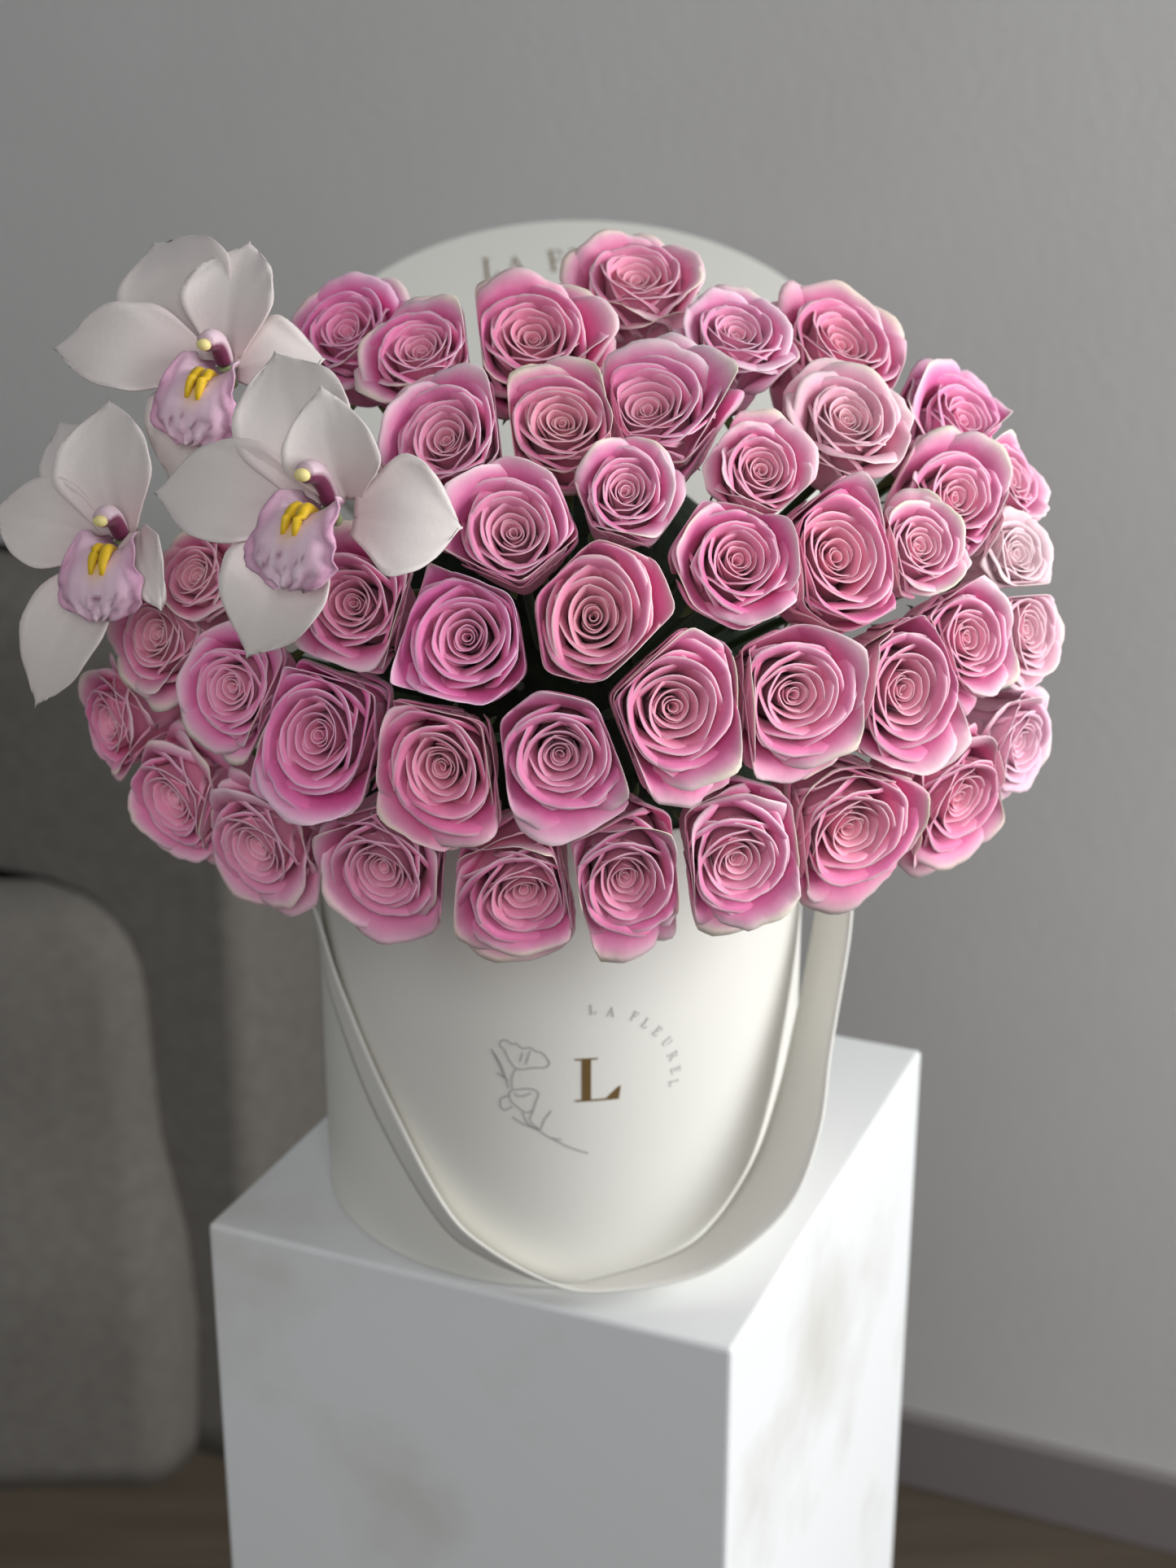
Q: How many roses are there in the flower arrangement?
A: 44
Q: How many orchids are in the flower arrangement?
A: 3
